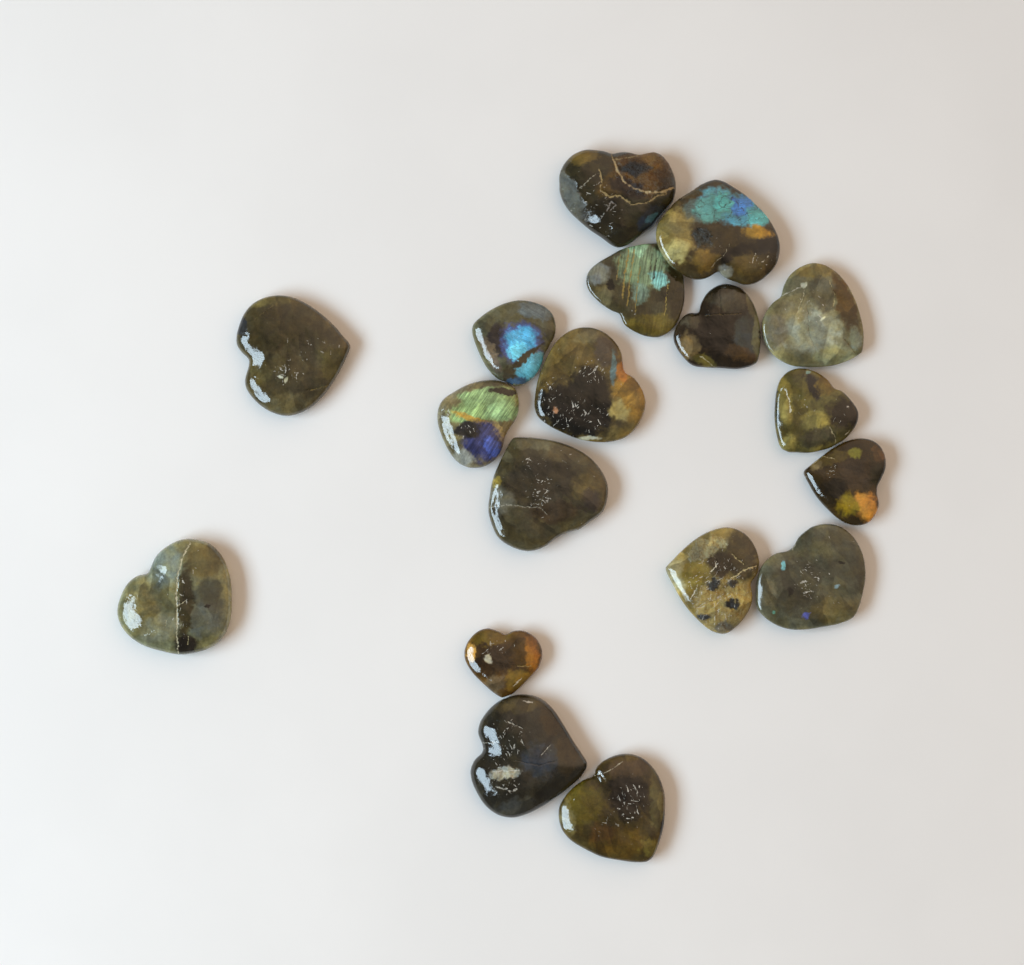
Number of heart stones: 18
